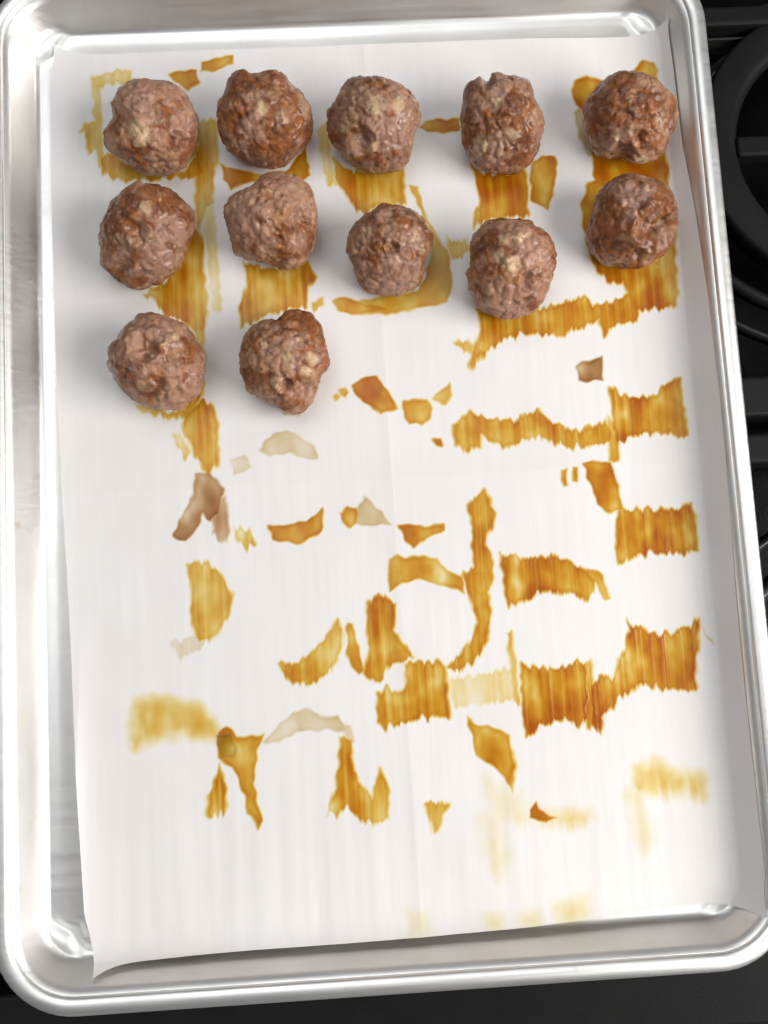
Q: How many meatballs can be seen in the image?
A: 12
